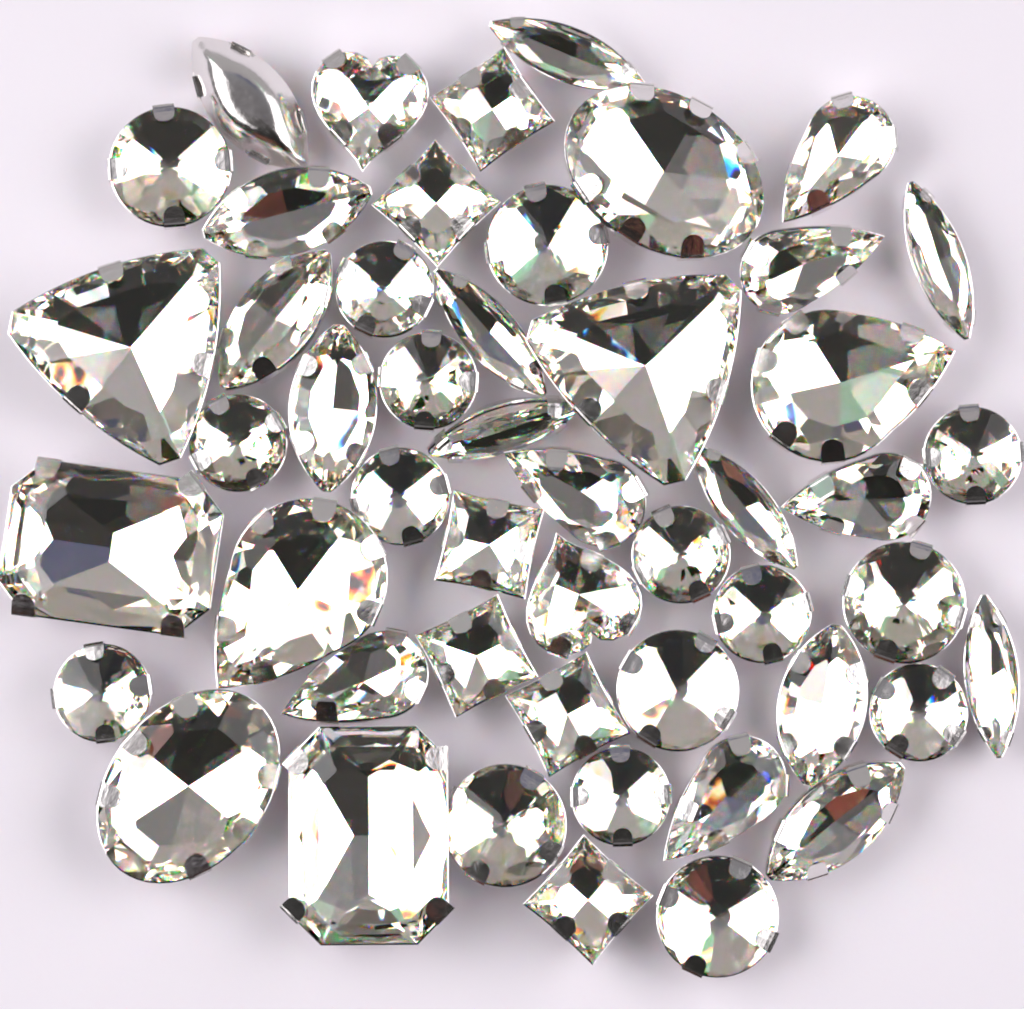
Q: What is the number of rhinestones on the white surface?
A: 50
